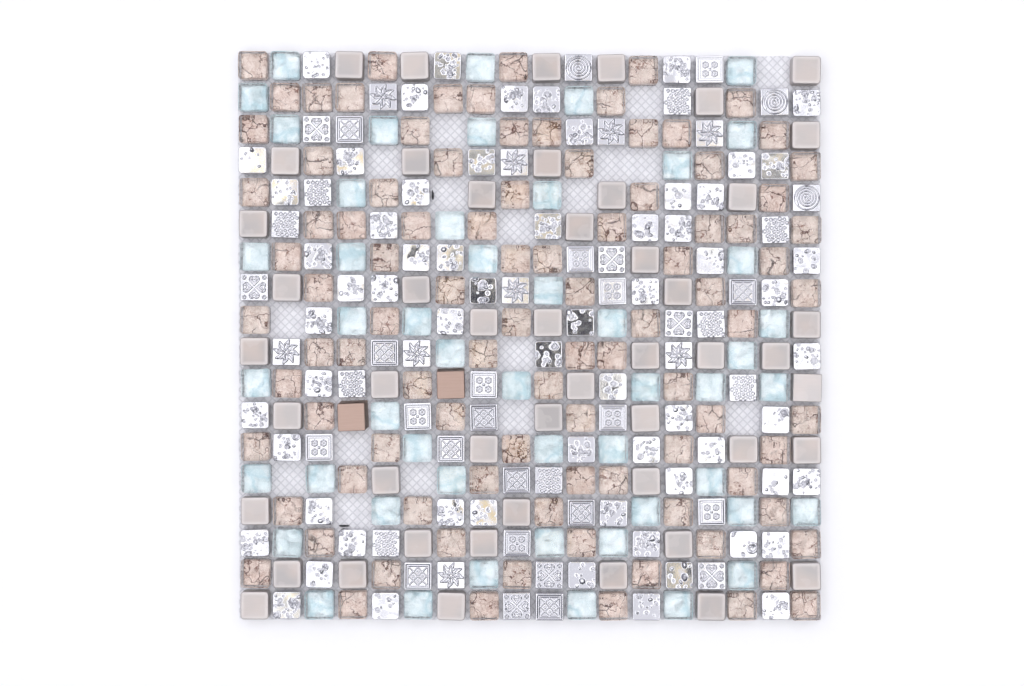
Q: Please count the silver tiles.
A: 110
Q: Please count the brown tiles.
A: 98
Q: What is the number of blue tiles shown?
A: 50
